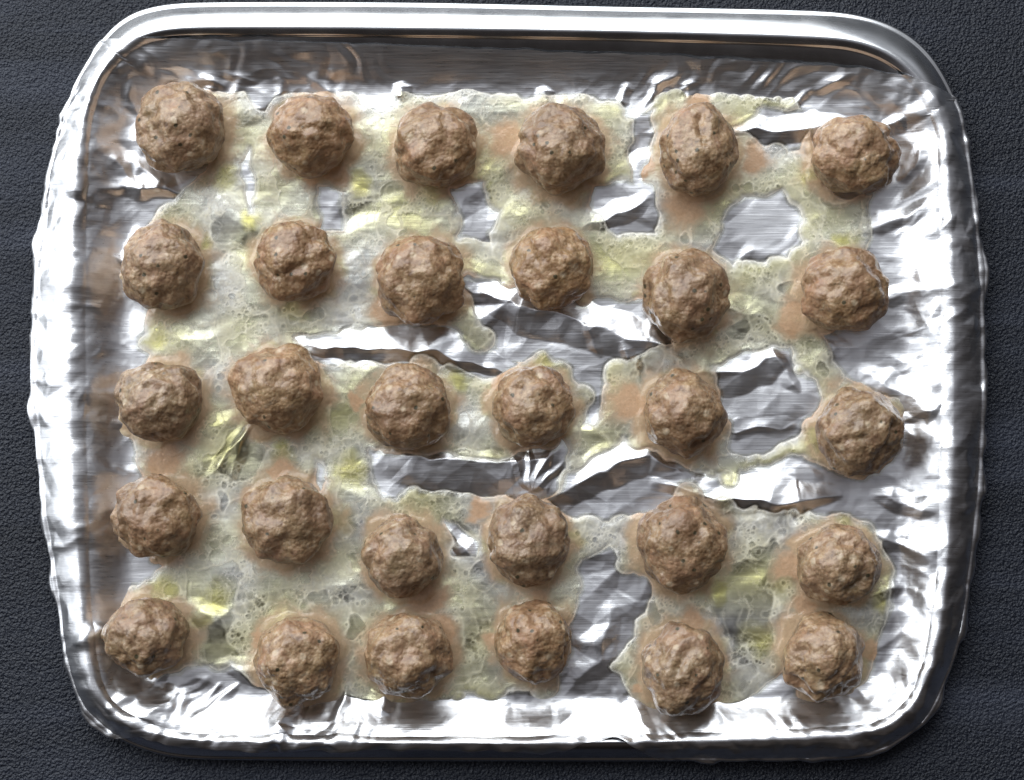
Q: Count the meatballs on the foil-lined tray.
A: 30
